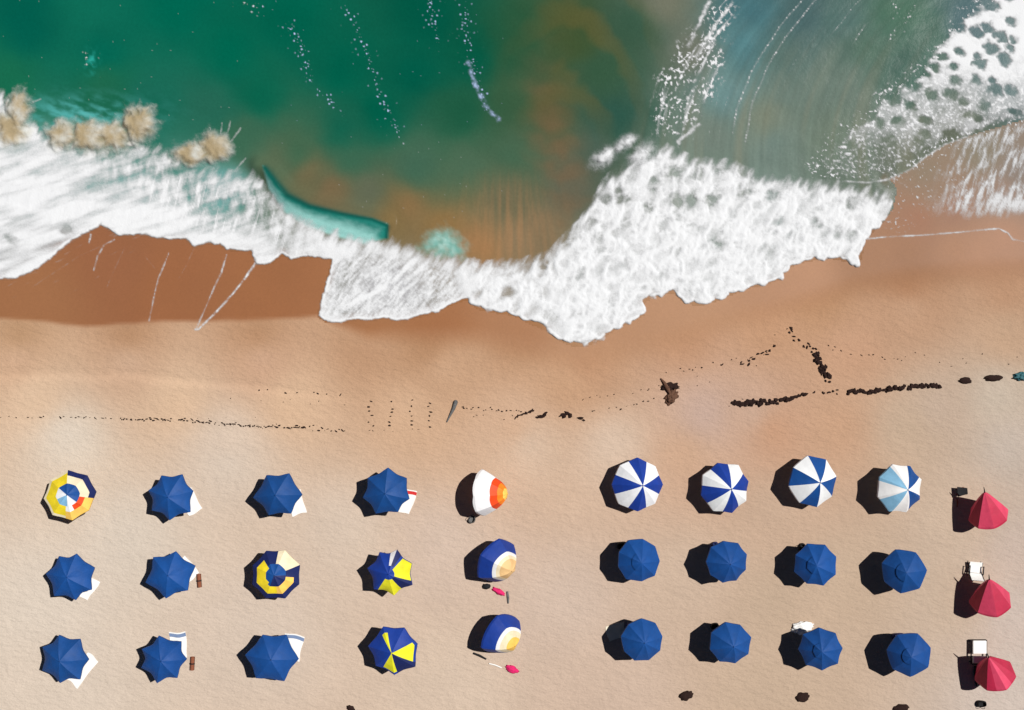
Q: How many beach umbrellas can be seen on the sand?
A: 30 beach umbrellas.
